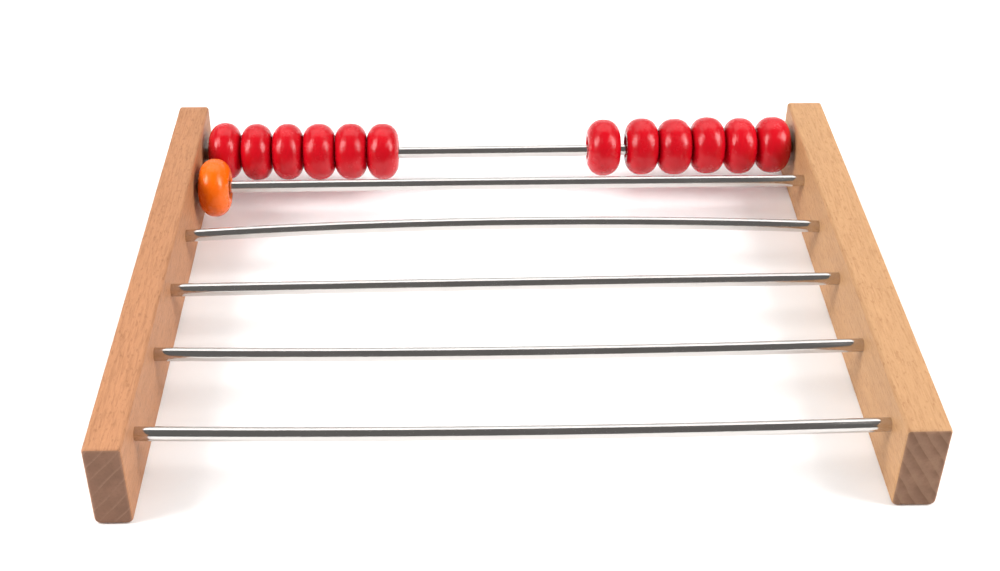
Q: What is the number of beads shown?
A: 13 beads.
